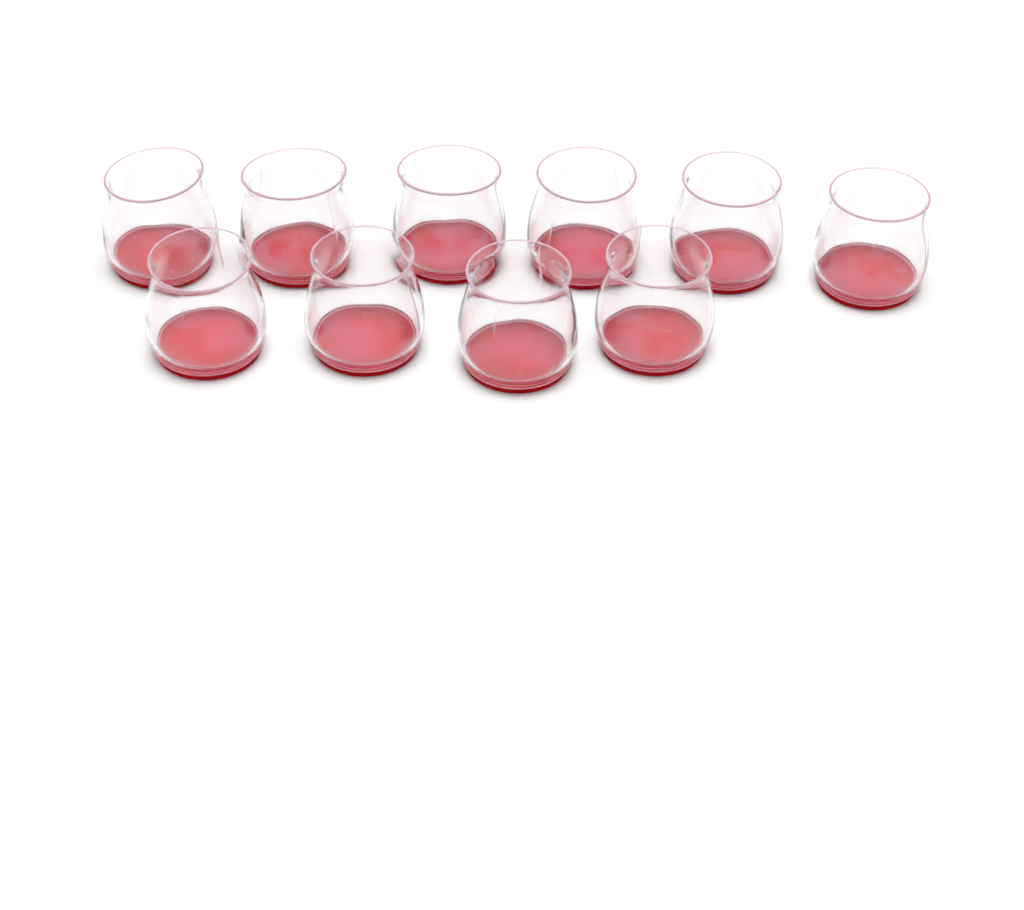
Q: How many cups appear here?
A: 10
